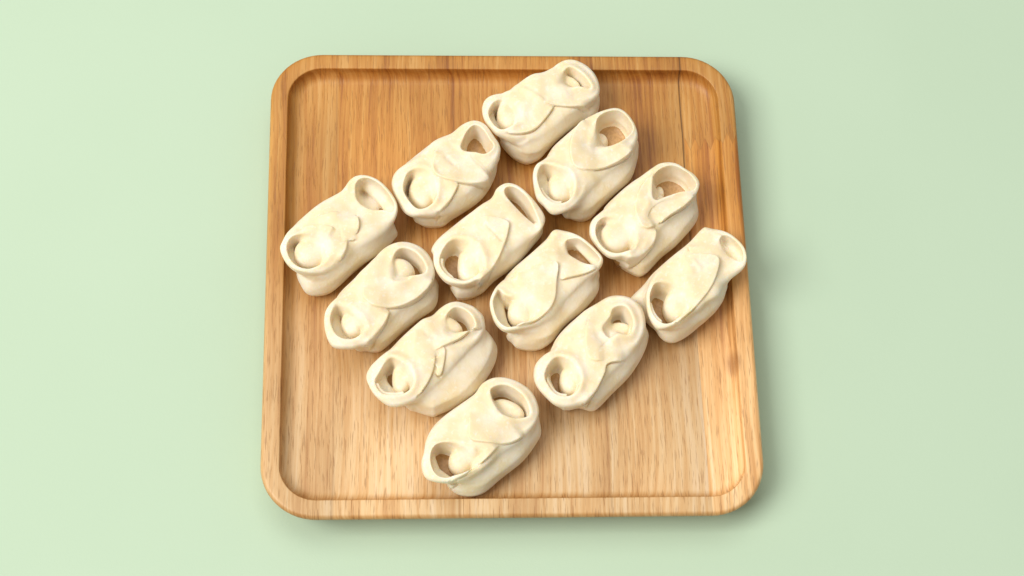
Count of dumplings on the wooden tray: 12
